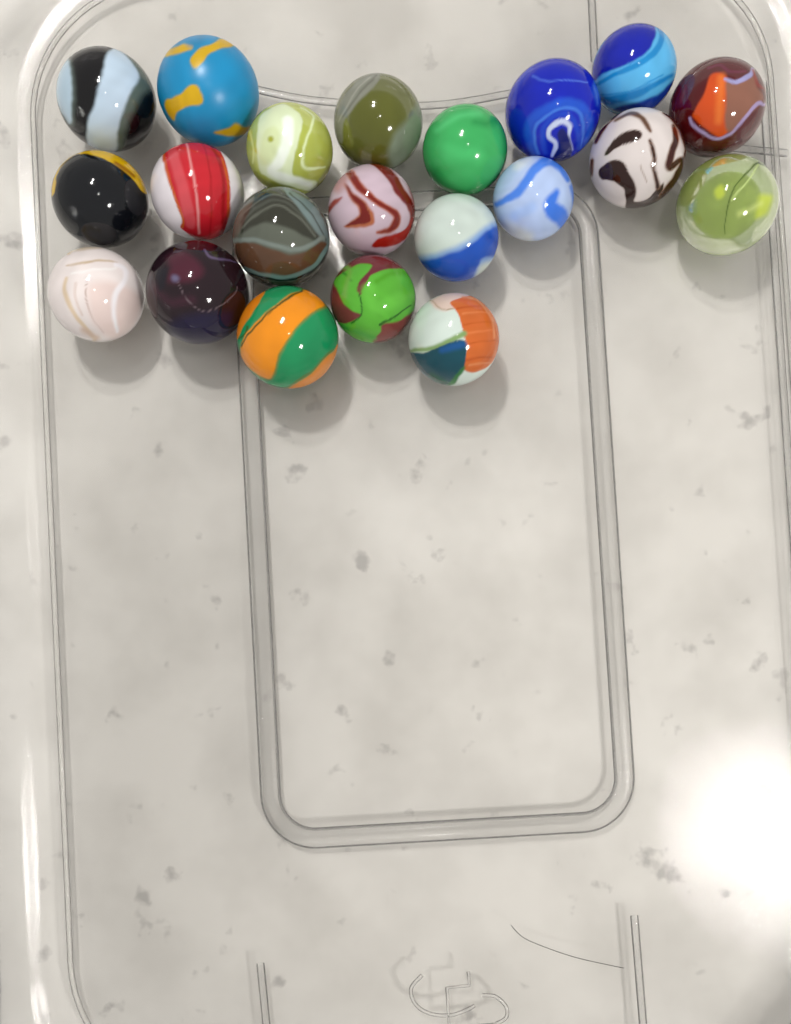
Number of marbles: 21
